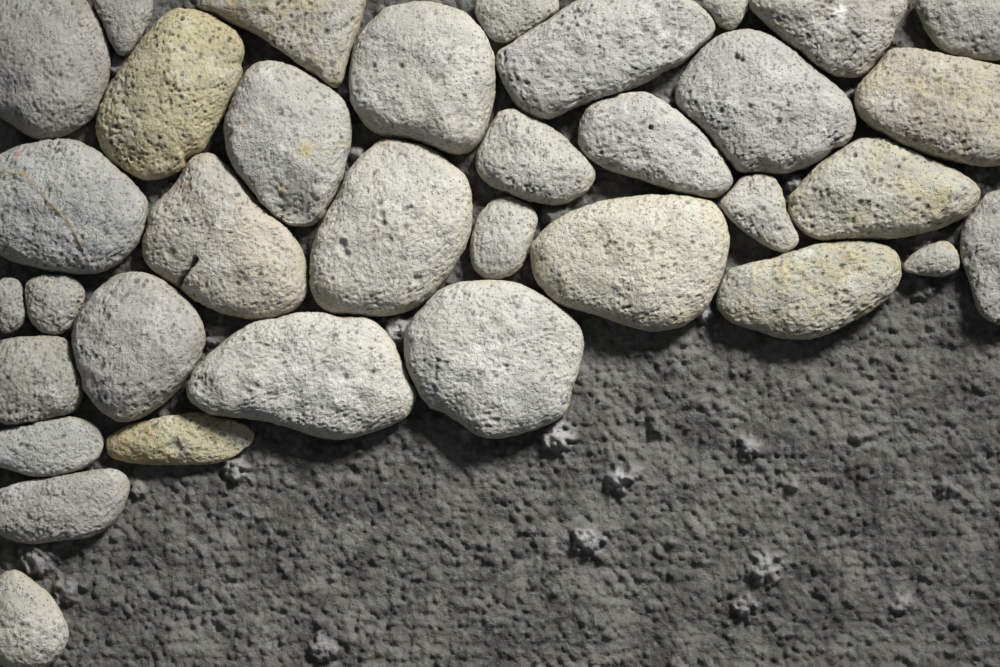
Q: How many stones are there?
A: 35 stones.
